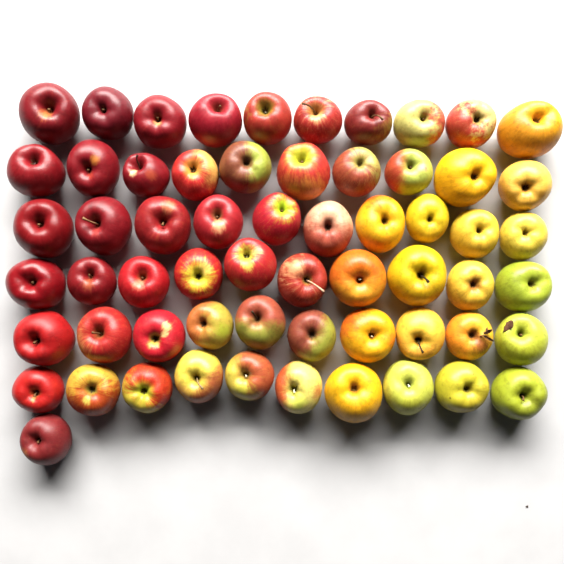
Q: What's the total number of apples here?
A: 61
